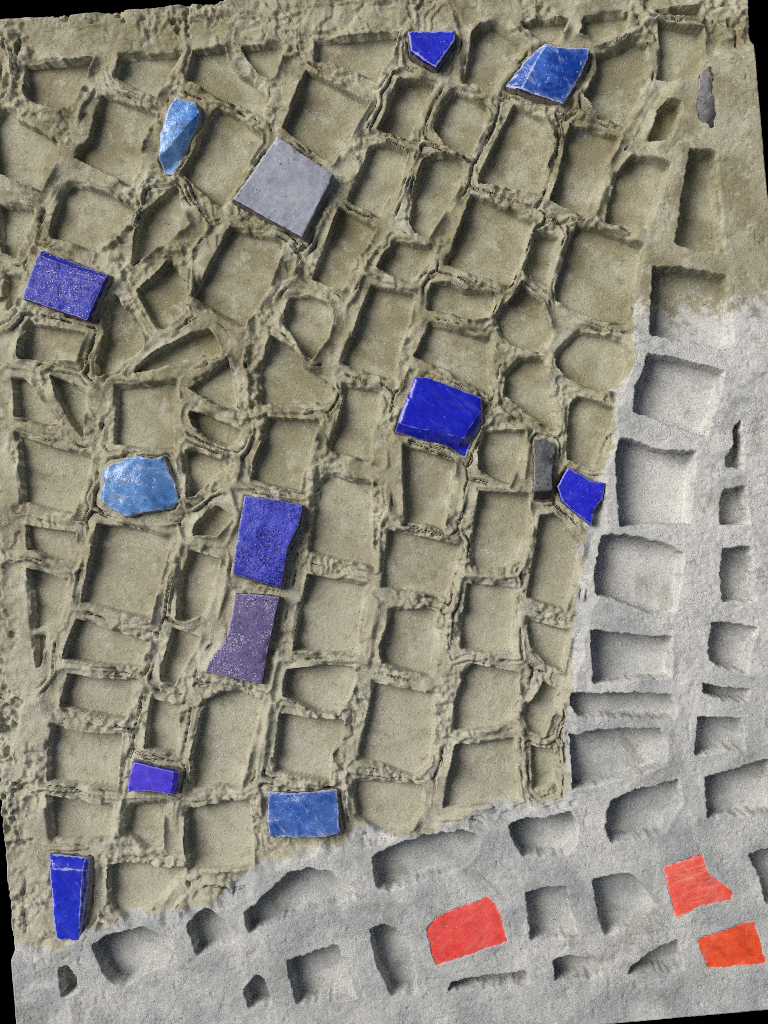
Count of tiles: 18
